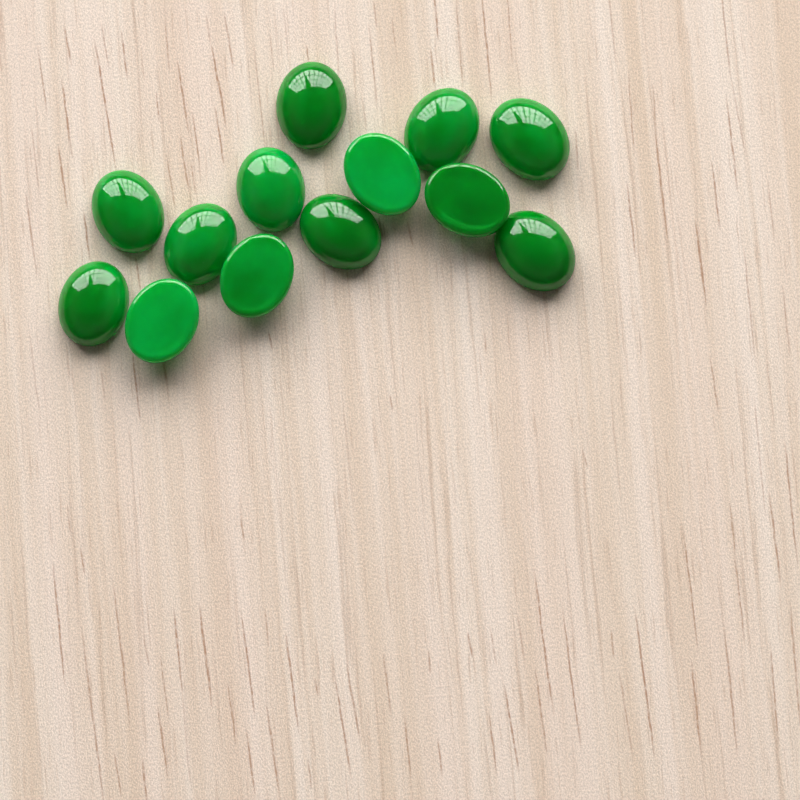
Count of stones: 13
